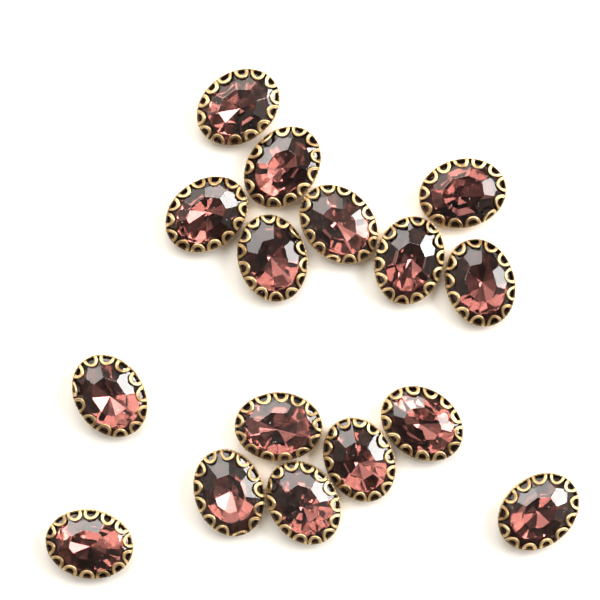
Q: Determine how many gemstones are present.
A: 16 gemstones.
